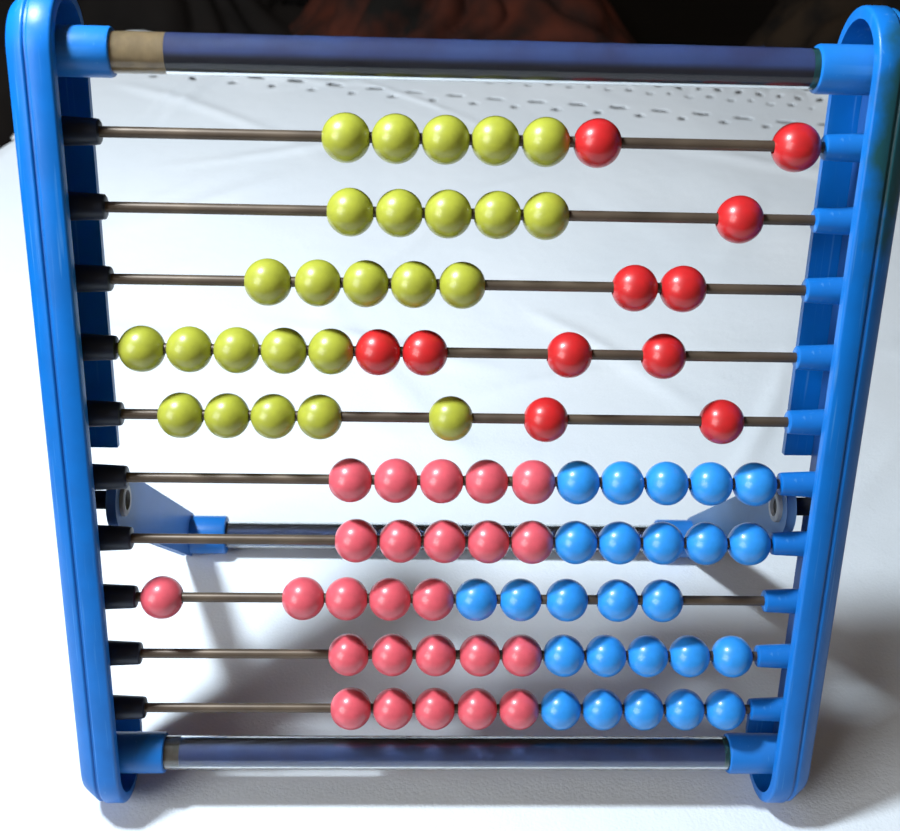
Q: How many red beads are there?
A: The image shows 11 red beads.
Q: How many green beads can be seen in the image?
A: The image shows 25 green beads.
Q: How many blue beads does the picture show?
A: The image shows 25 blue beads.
